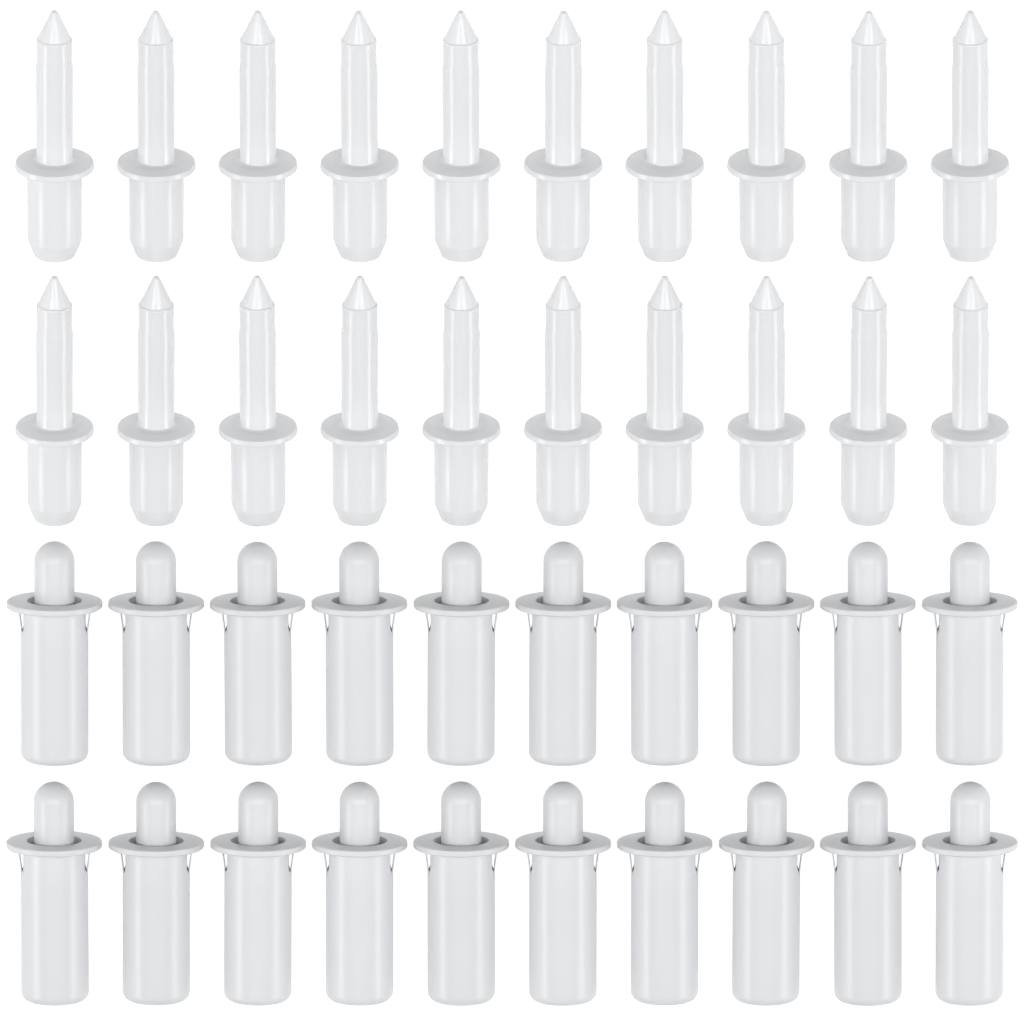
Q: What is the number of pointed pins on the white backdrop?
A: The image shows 20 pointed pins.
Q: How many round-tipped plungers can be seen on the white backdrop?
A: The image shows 20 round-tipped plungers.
